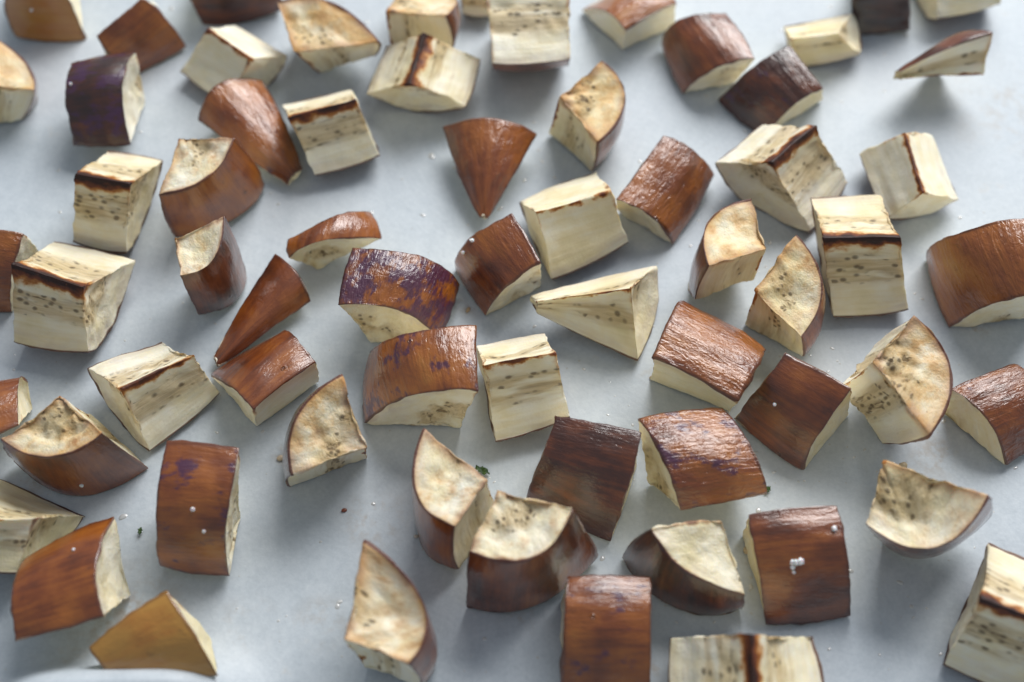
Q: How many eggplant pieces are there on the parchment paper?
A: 66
